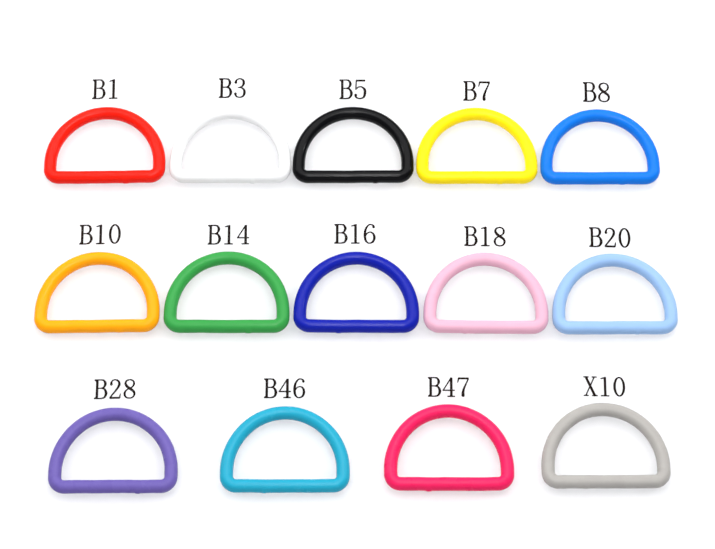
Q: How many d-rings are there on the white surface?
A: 14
